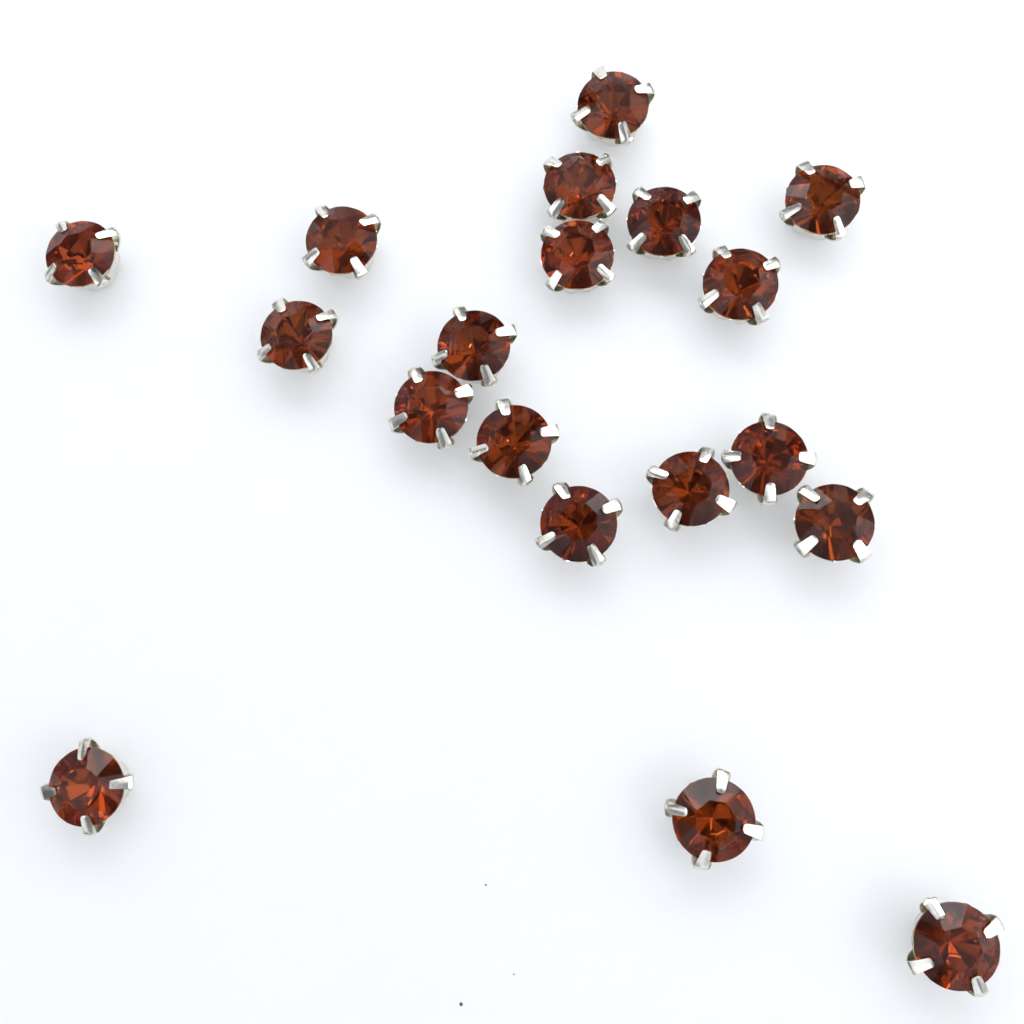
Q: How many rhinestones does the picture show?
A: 19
